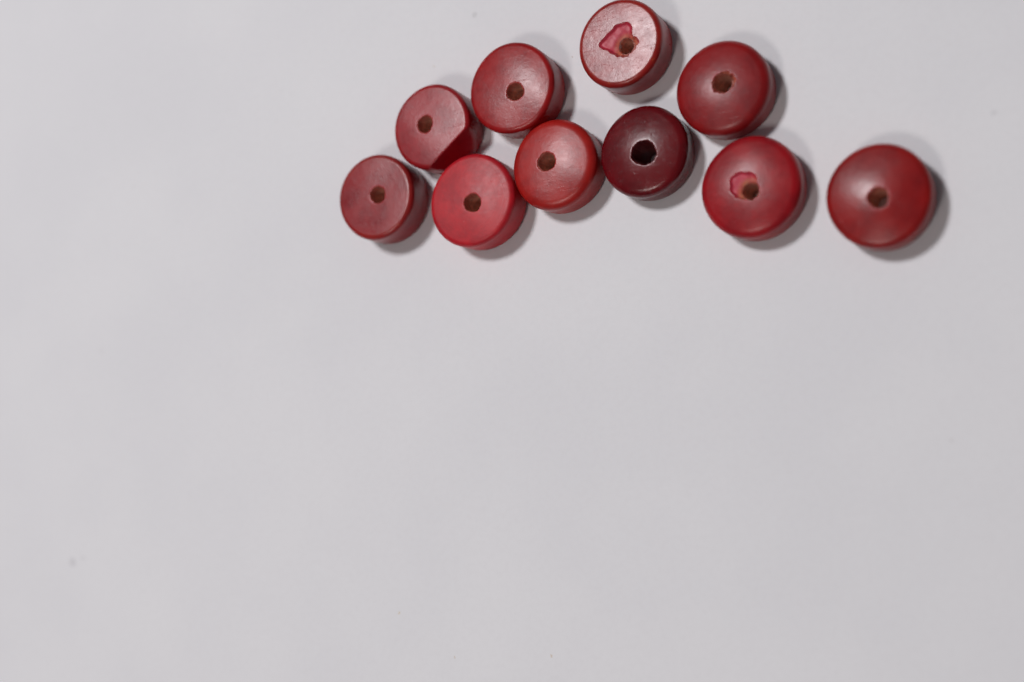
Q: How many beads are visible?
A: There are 10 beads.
